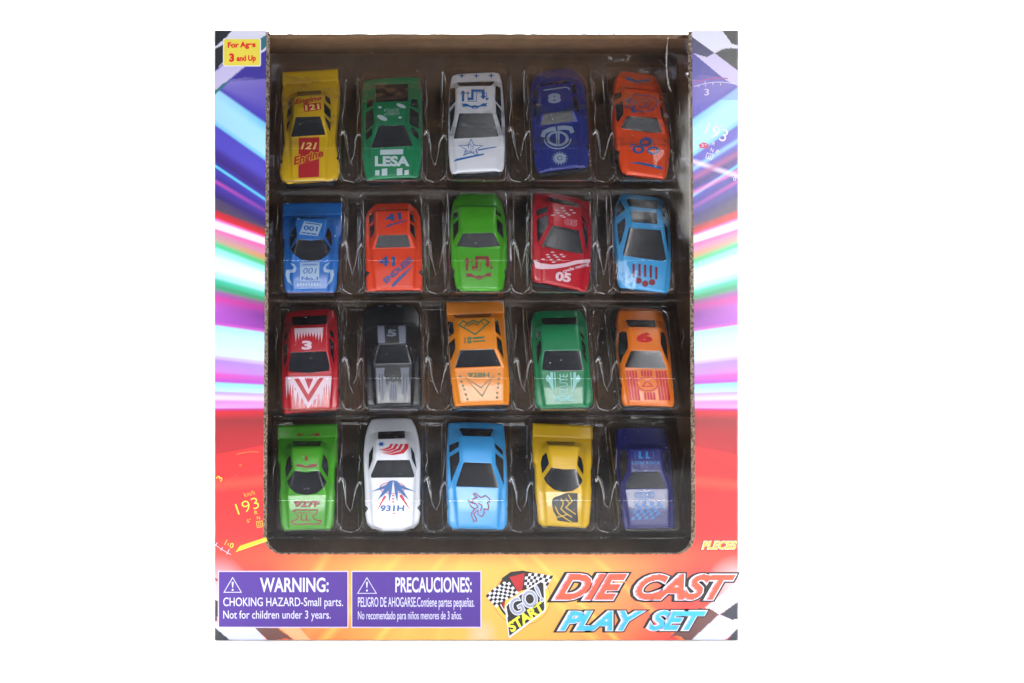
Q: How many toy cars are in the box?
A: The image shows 20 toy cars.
